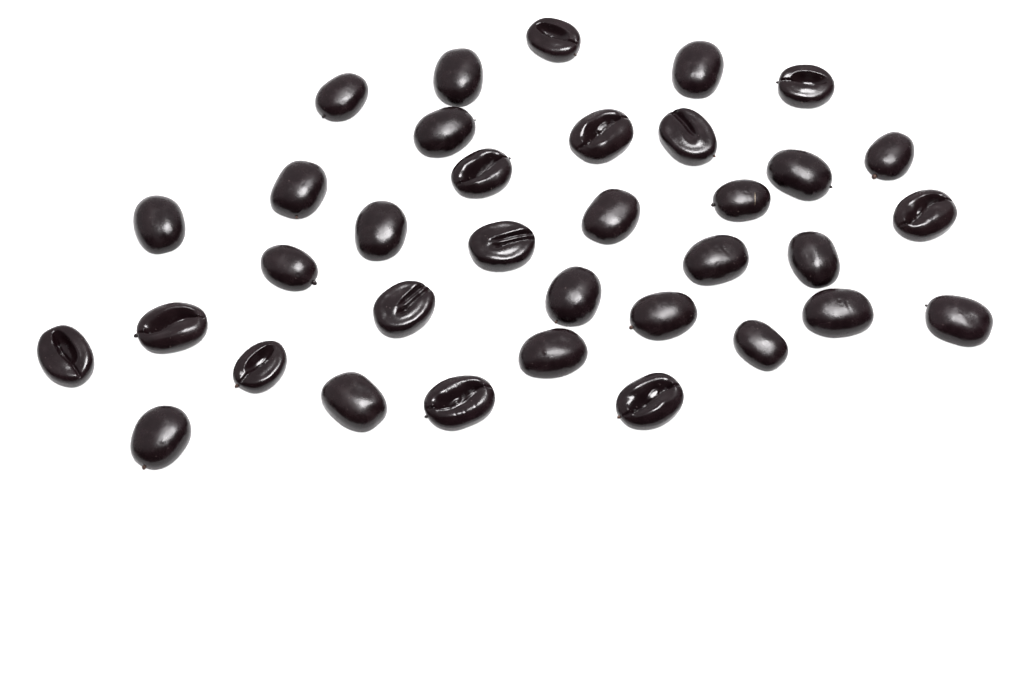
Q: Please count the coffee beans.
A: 35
